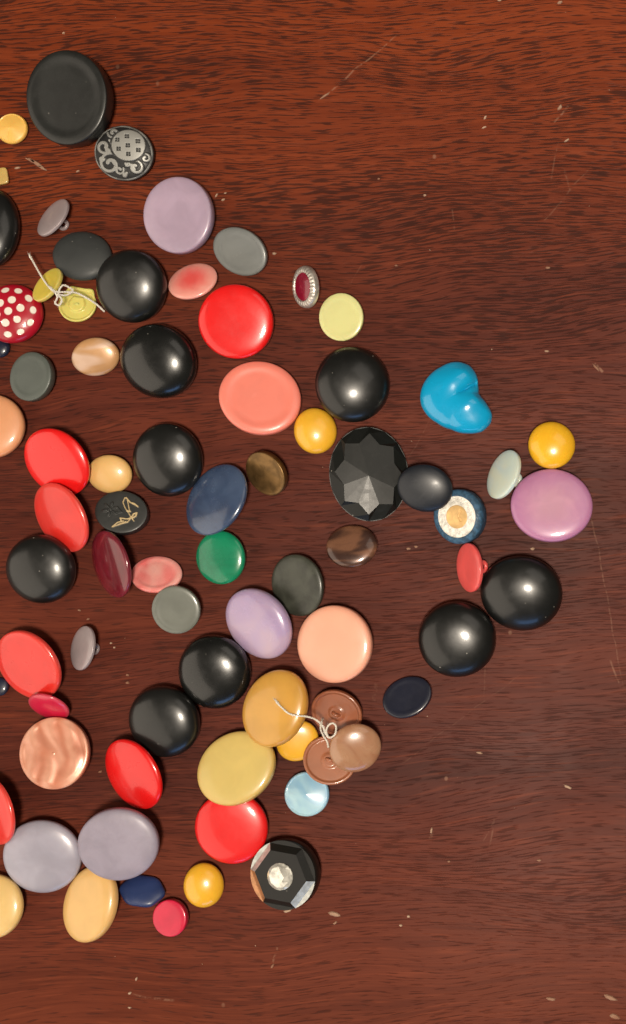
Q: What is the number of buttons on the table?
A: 77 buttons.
